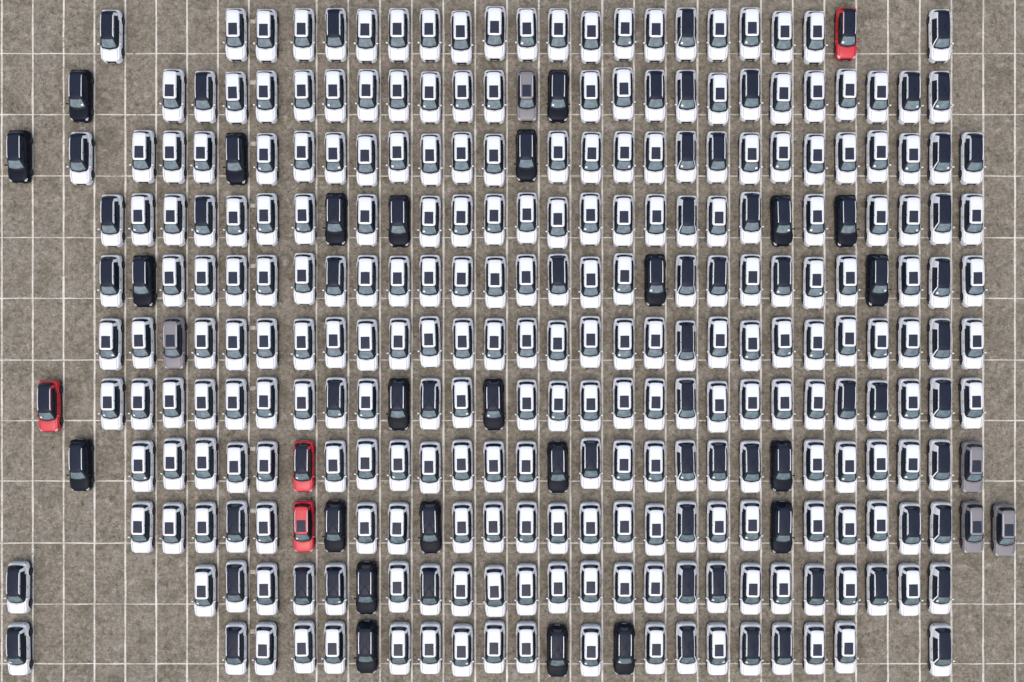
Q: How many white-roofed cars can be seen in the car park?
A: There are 200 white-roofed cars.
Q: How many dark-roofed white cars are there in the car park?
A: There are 60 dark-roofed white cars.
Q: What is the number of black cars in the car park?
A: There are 24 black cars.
